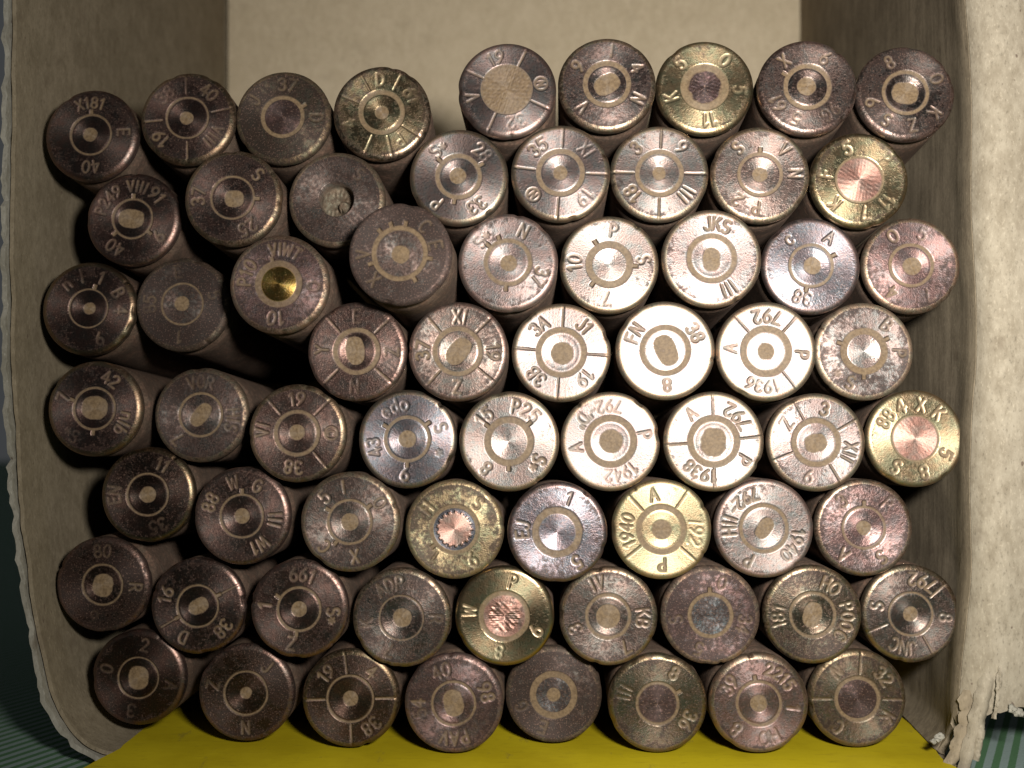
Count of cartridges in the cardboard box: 66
